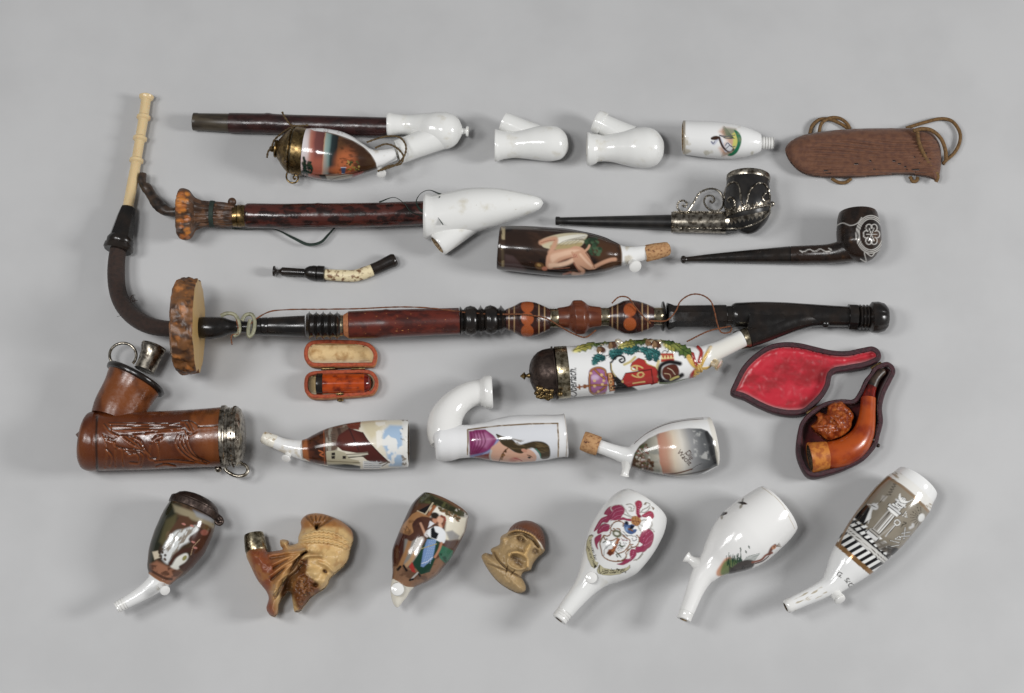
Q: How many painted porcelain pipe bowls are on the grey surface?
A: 12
